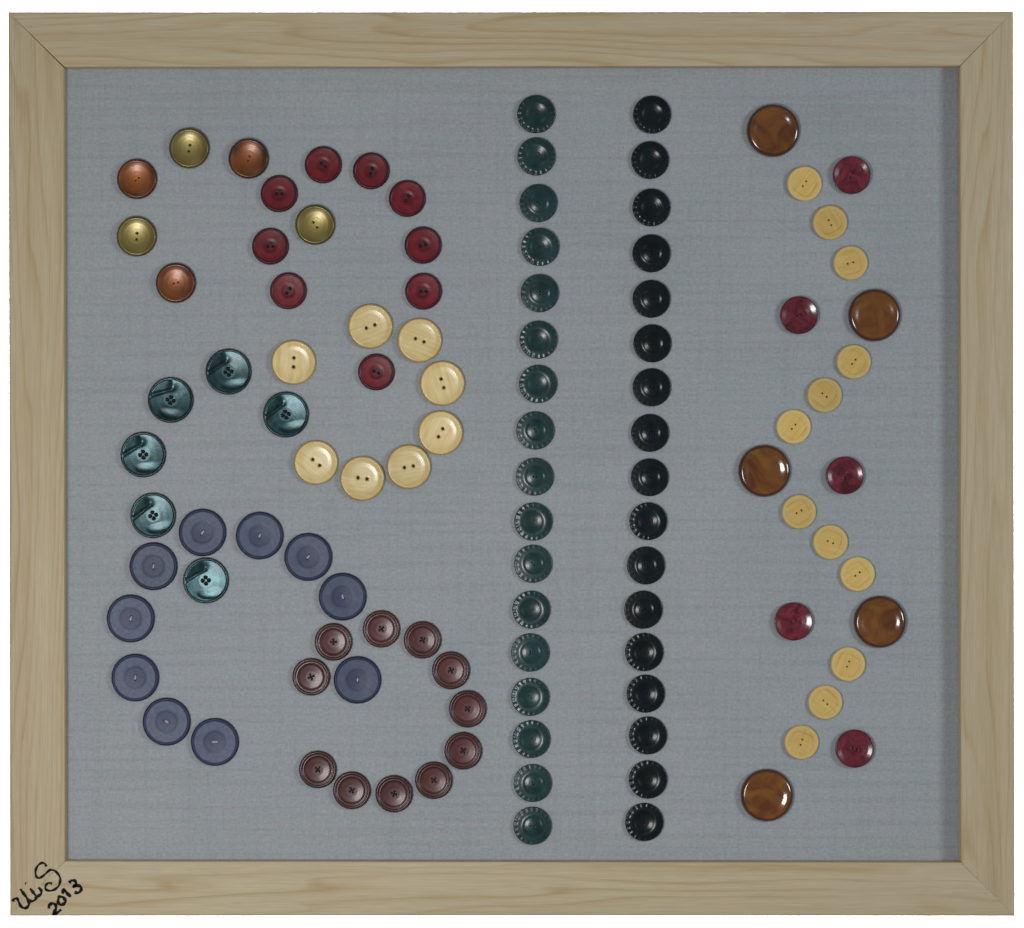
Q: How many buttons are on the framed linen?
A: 106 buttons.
